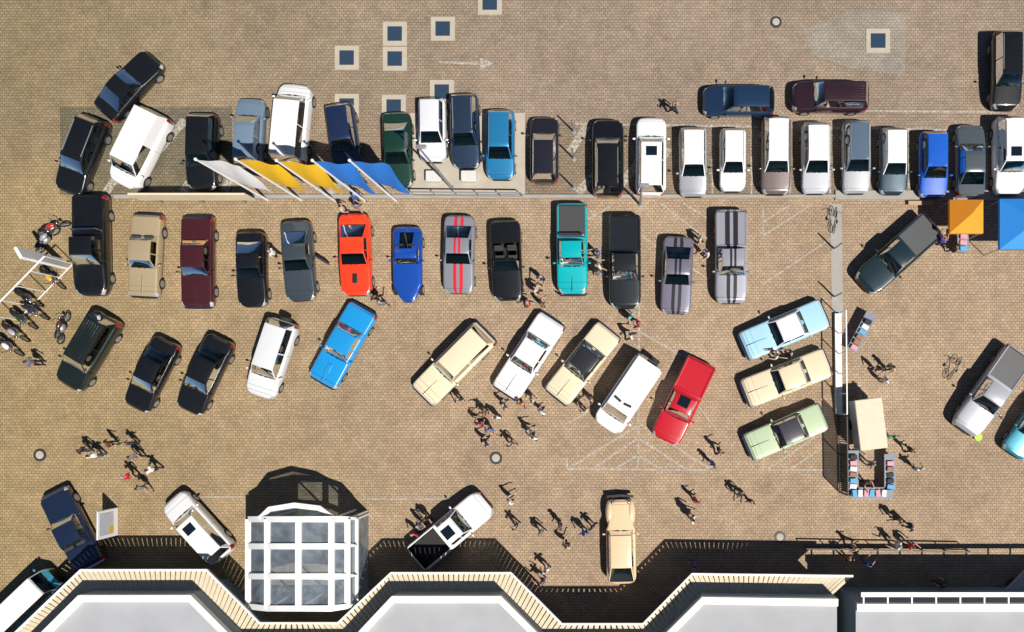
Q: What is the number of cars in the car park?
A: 60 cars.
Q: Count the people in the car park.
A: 83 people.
